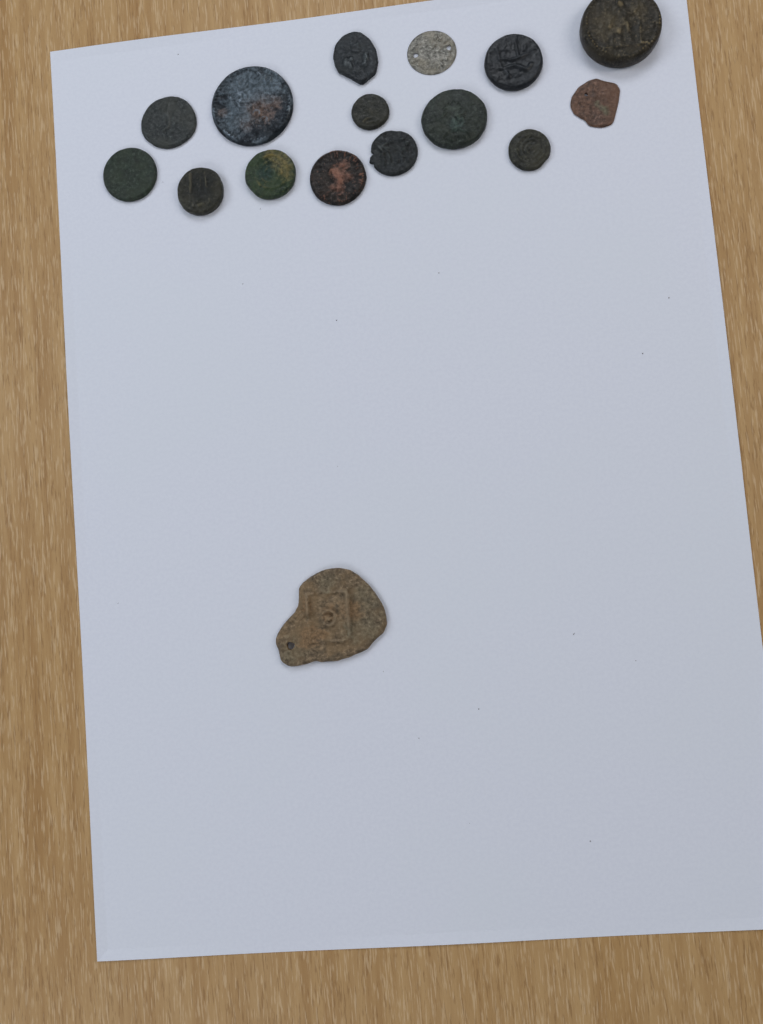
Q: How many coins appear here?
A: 15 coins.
